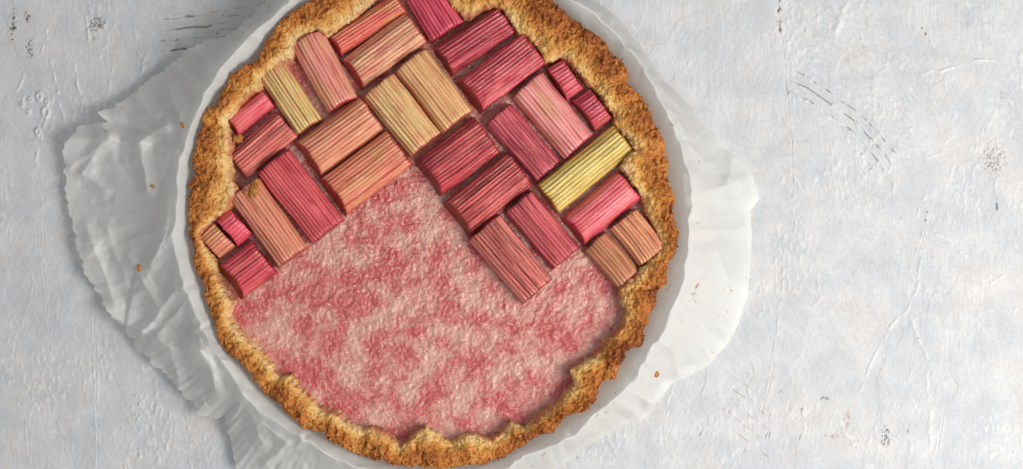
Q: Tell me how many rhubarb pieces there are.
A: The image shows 30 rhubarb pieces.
